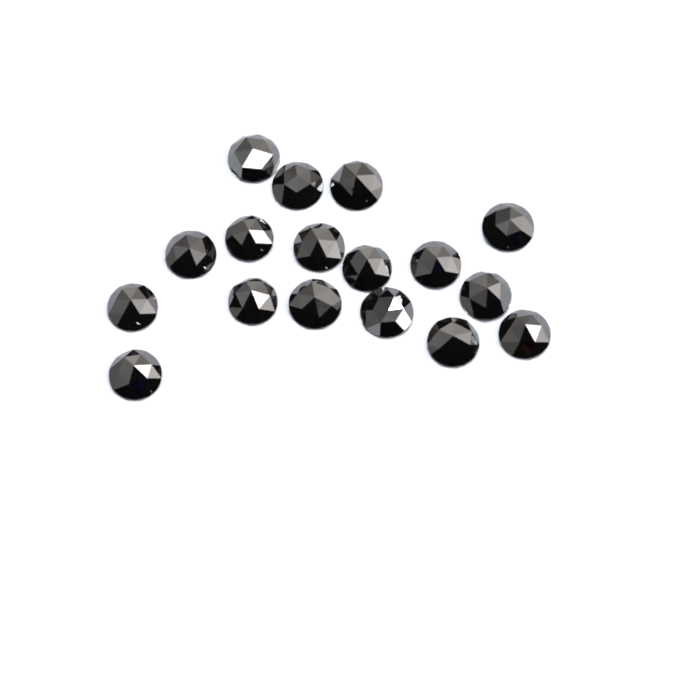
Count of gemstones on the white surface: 17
